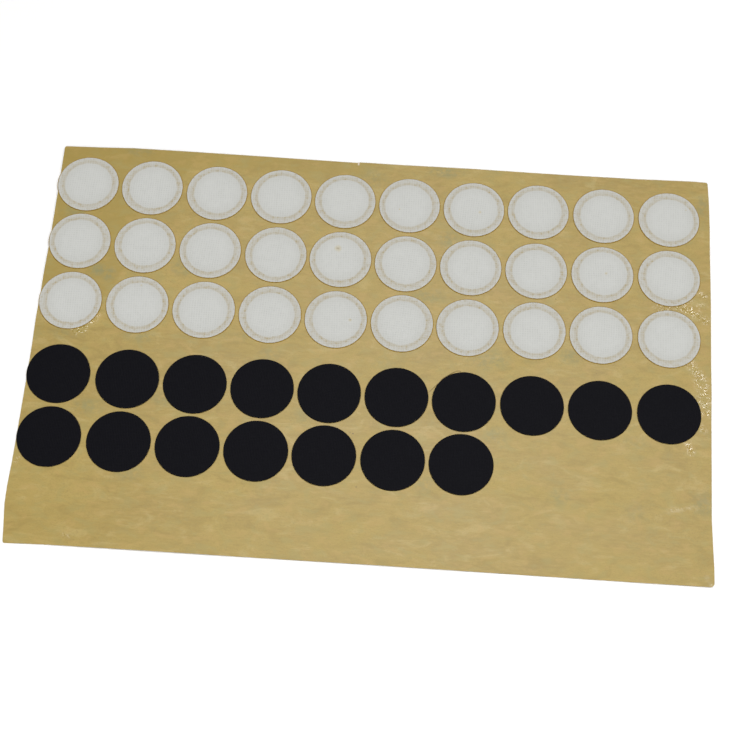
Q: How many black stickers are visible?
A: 17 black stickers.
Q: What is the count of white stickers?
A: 30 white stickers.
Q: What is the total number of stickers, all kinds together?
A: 47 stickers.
